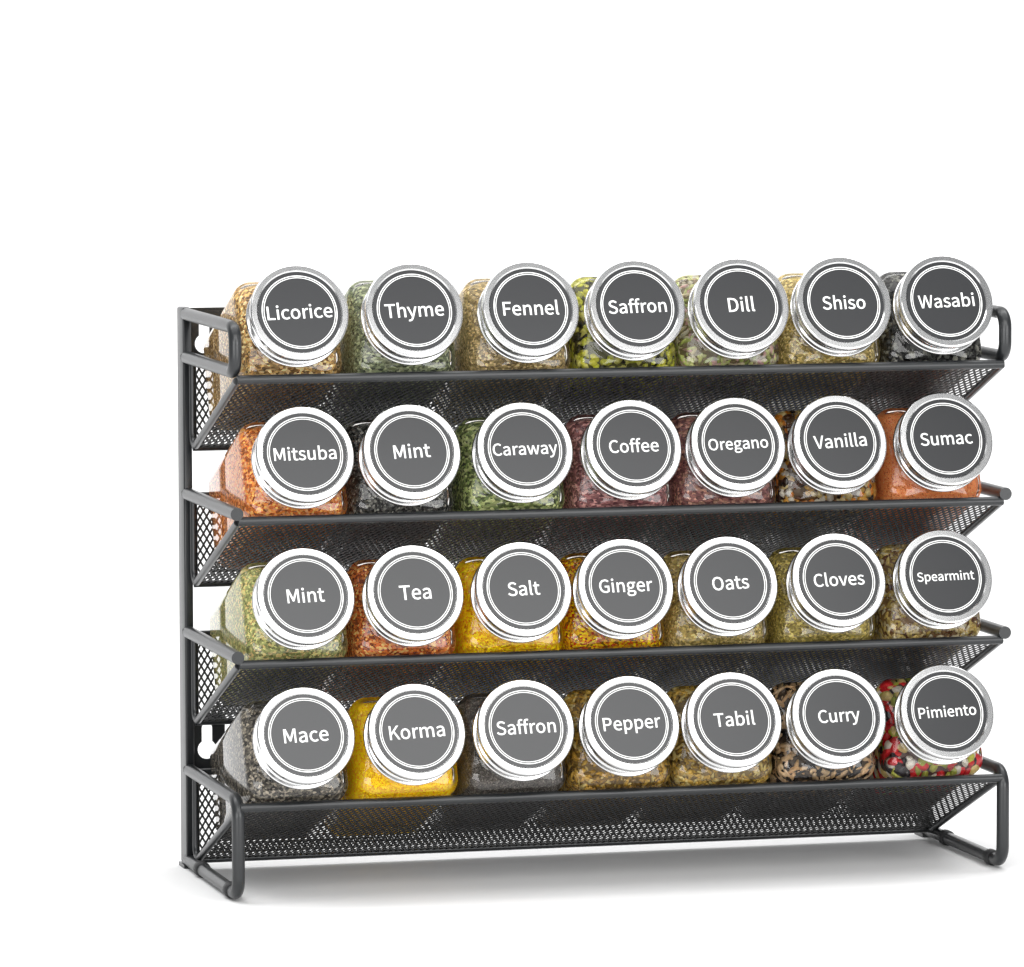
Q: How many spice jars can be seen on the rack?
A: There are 28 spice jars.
